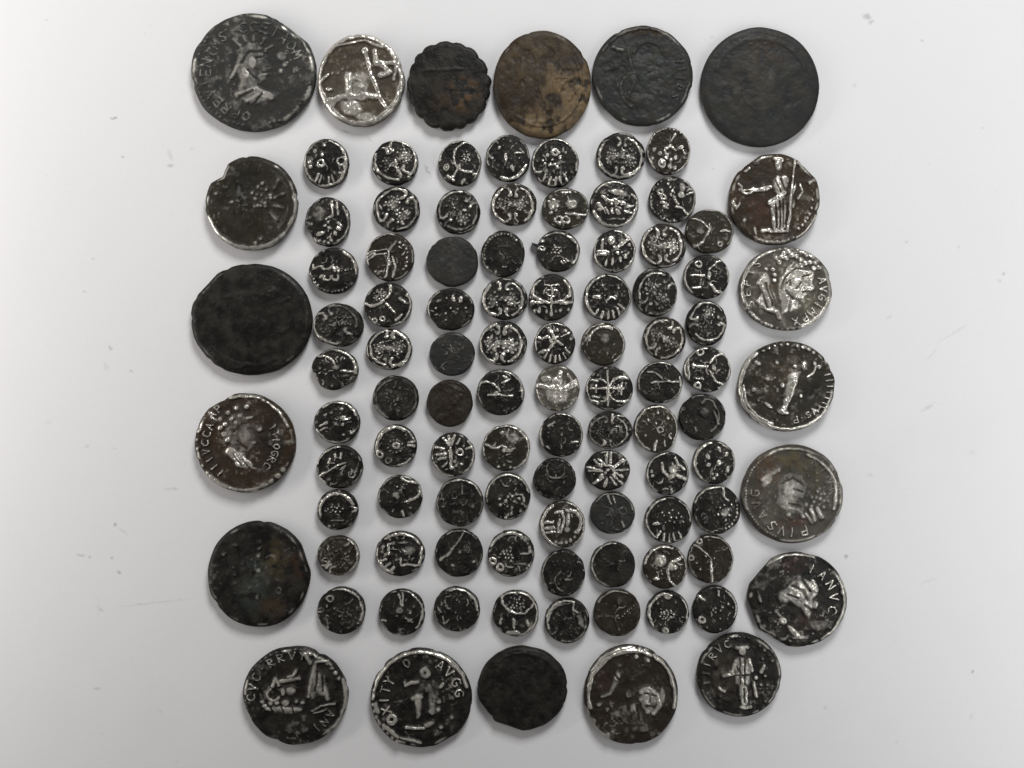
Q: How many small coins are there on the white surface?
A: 82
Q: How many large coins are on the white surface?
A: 20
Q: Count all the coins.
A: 102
